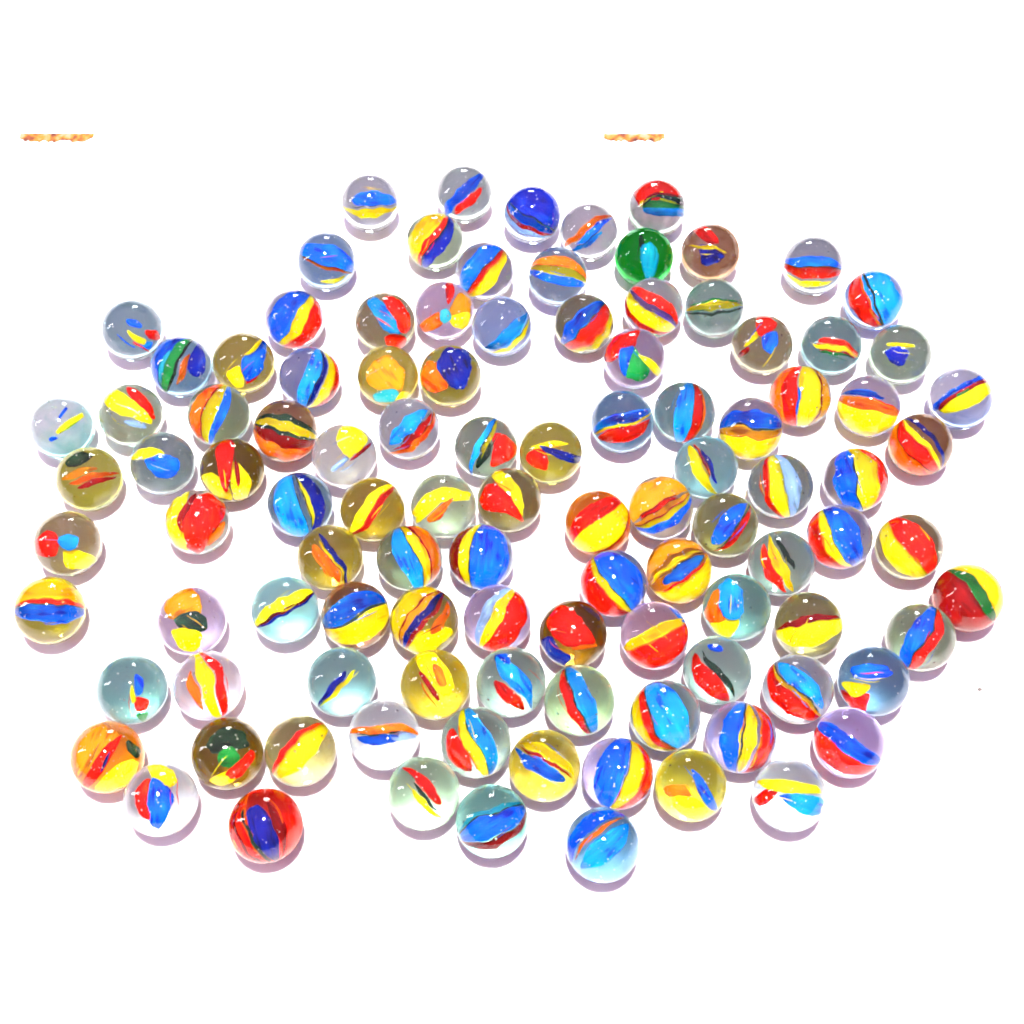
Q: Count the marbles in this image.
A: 106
